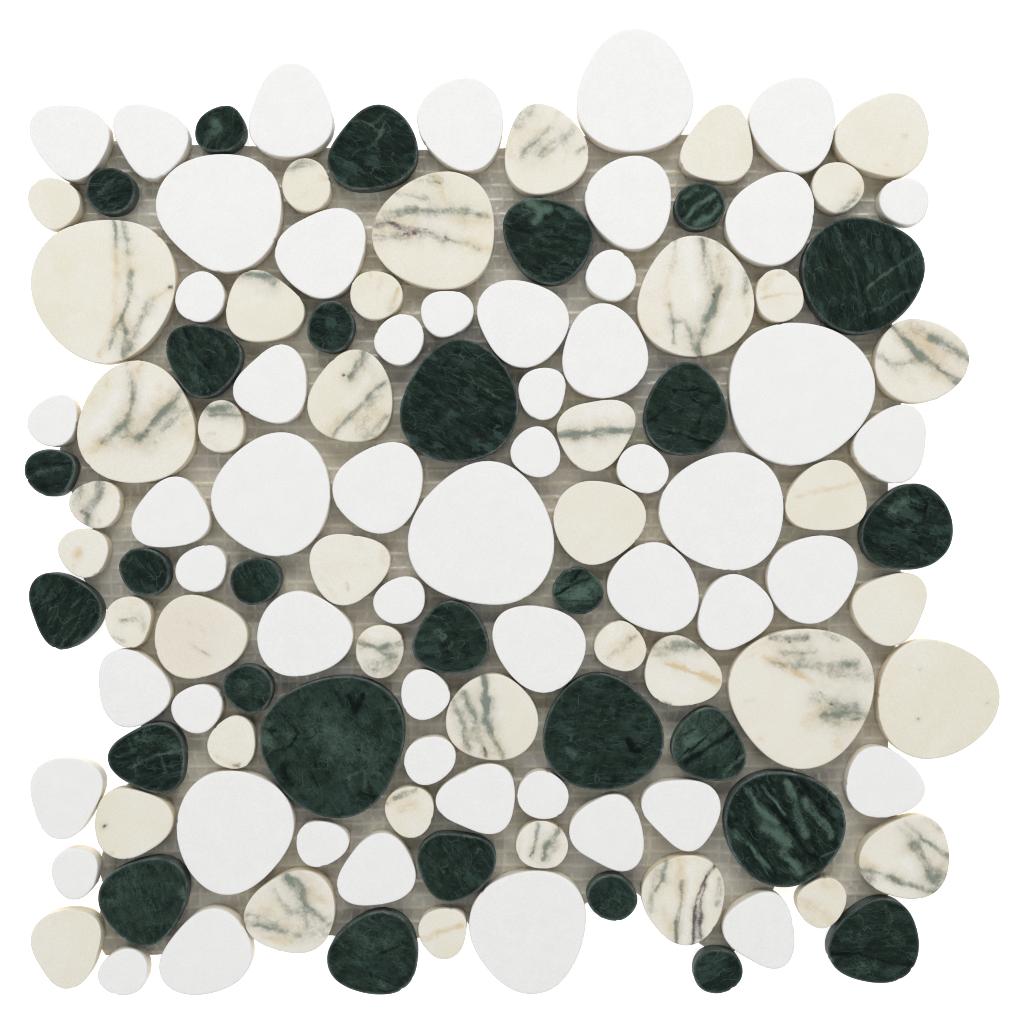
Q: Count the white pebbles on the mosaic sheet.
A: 54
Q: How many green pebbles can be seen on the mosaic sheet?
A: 29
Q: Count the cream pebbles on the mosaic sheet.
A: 41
